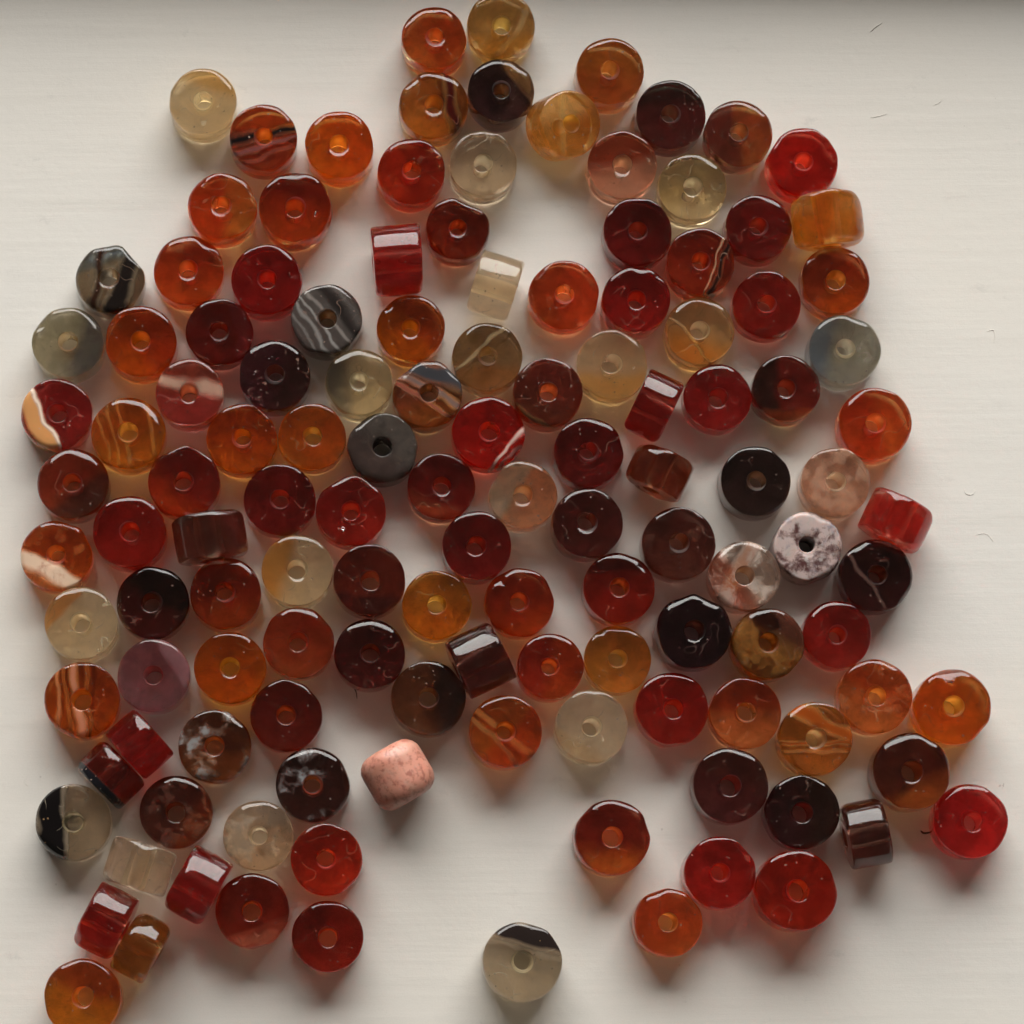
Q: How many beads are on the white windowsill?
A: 130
